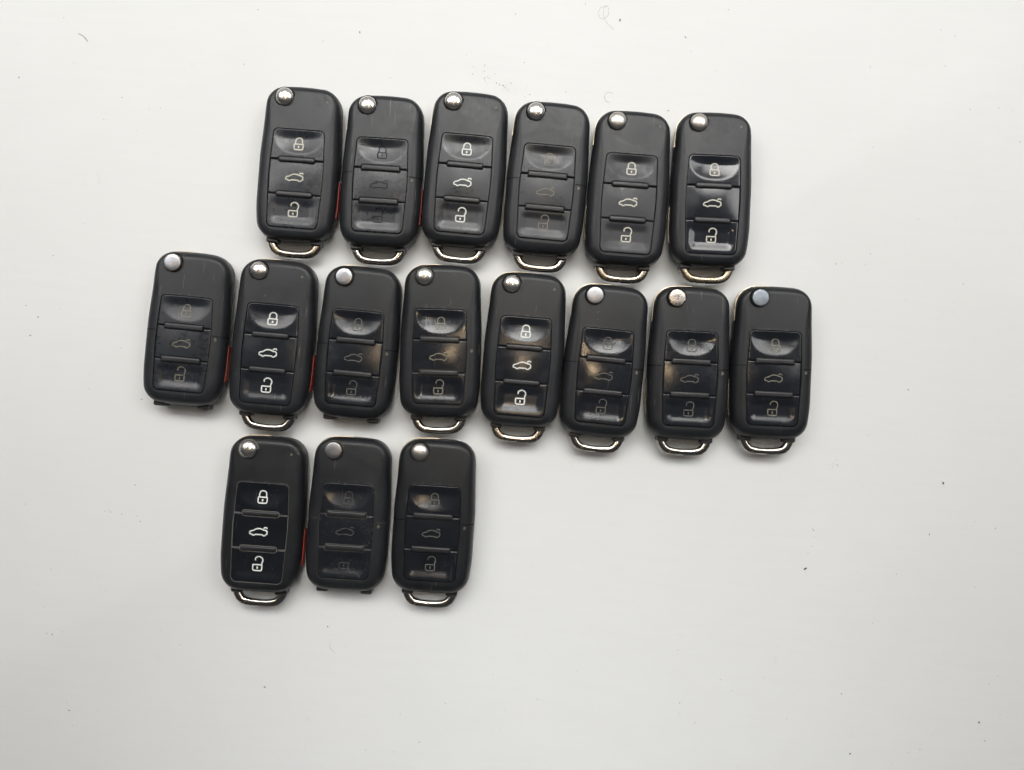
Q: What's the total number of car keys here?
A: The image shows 17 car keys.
